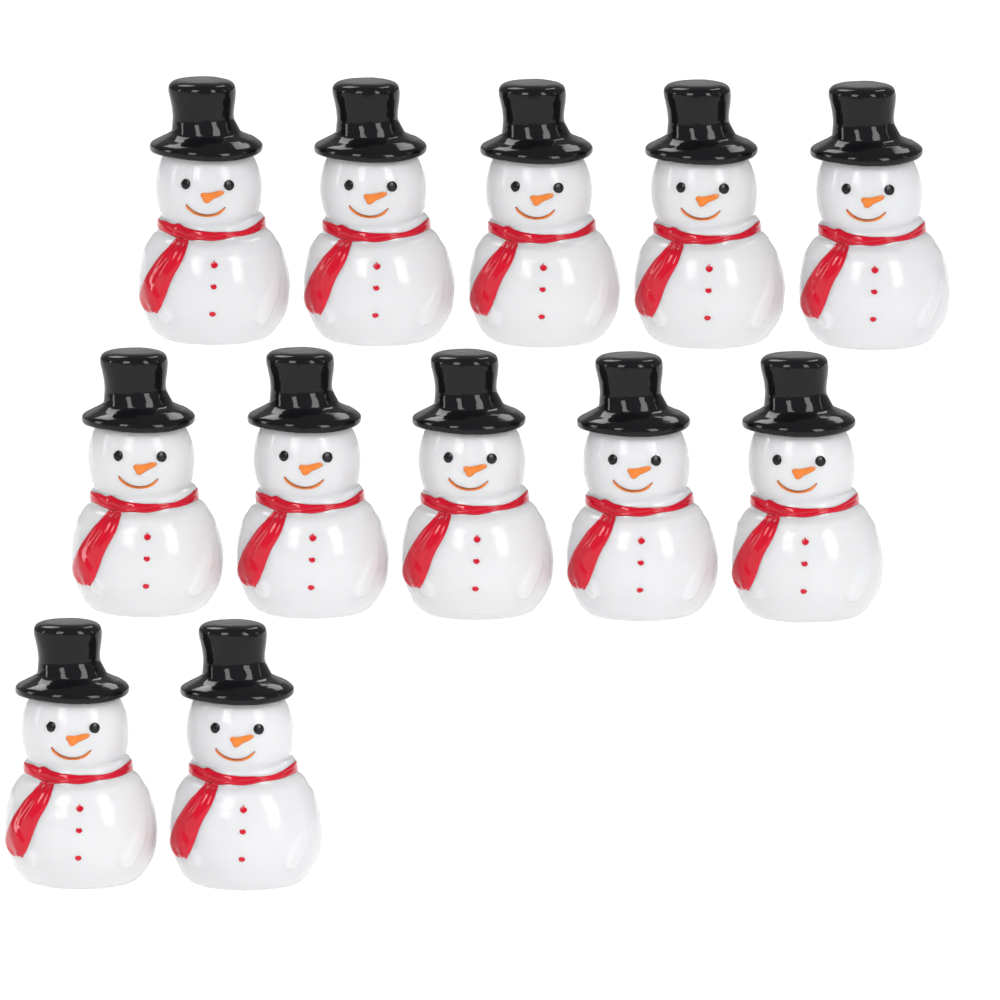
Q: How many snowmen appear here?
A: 12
